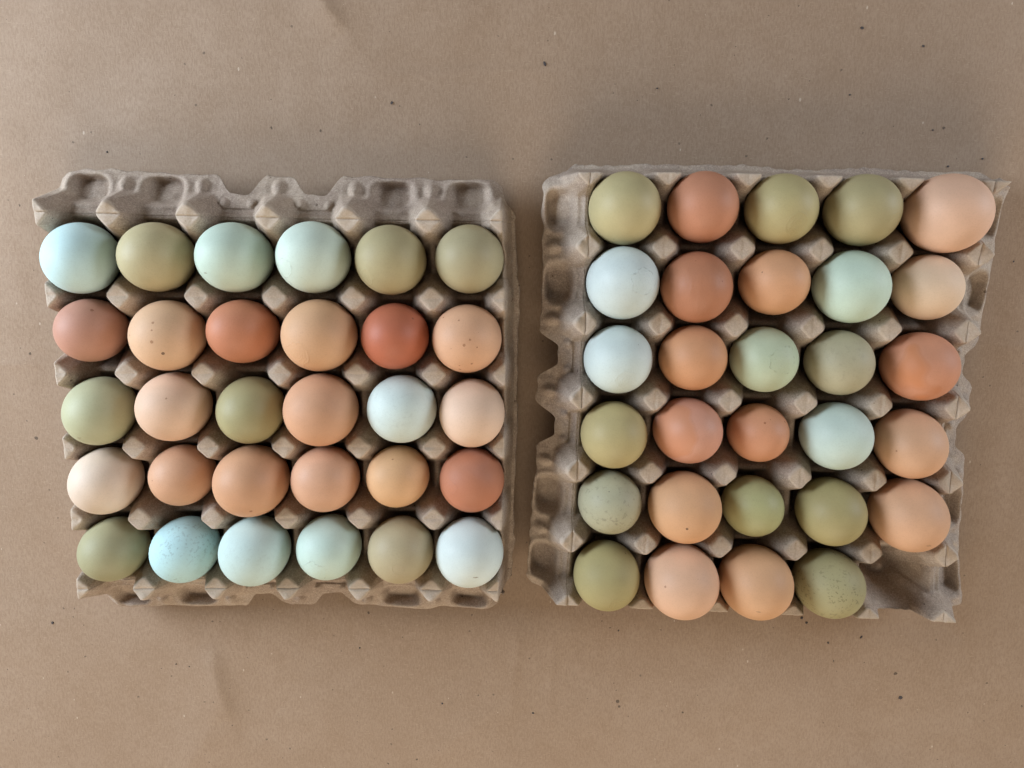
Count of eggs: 59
